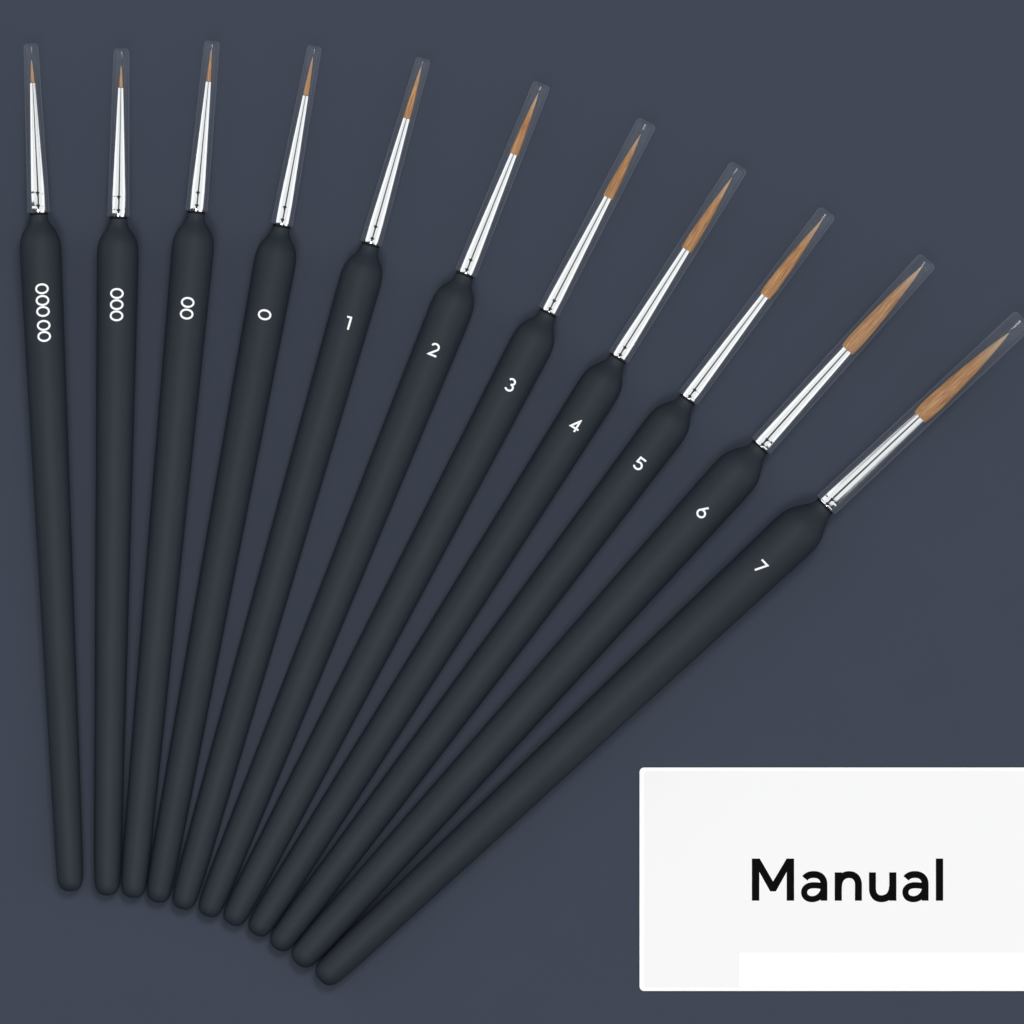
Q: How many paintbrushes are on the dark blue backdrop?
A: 11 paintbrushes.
